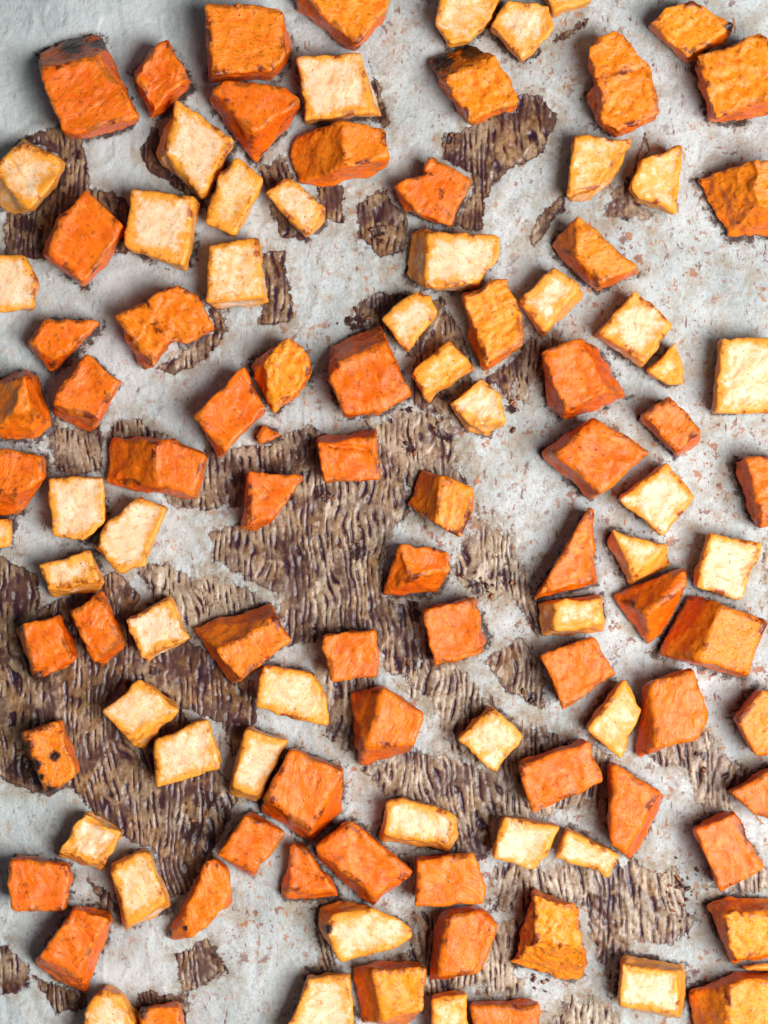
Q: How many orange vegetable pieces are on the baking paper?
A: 65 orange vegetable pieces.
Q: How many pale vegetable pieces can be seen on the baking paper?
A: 47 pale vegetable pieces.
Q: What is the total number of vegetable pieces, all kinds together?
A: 112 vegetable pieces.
